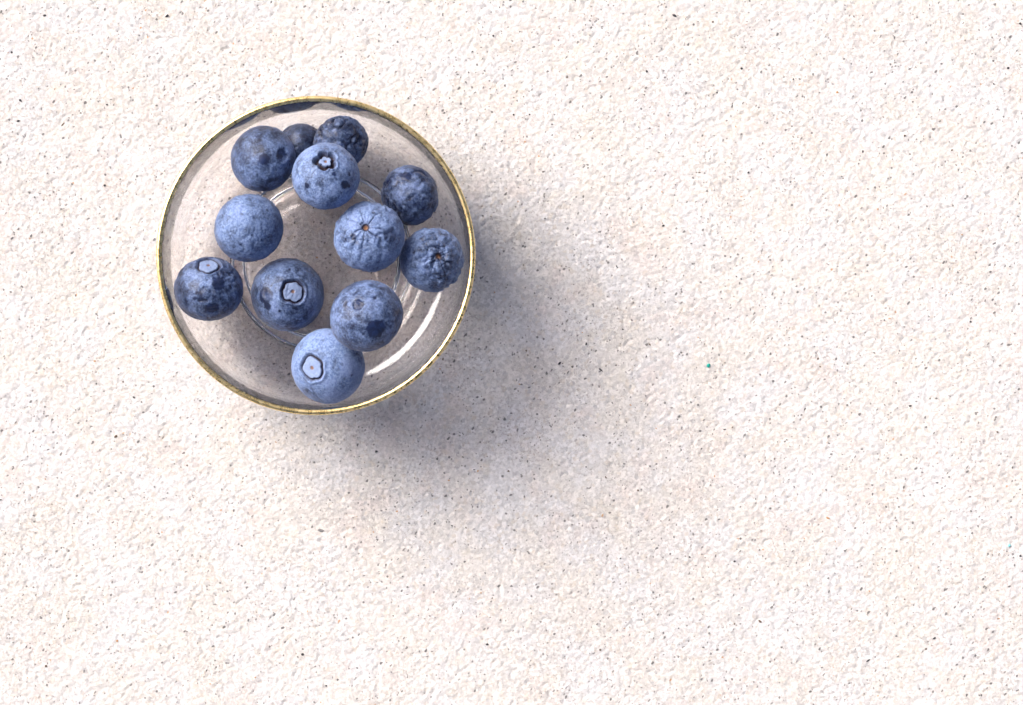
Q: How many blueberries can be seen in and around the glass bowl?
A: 12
